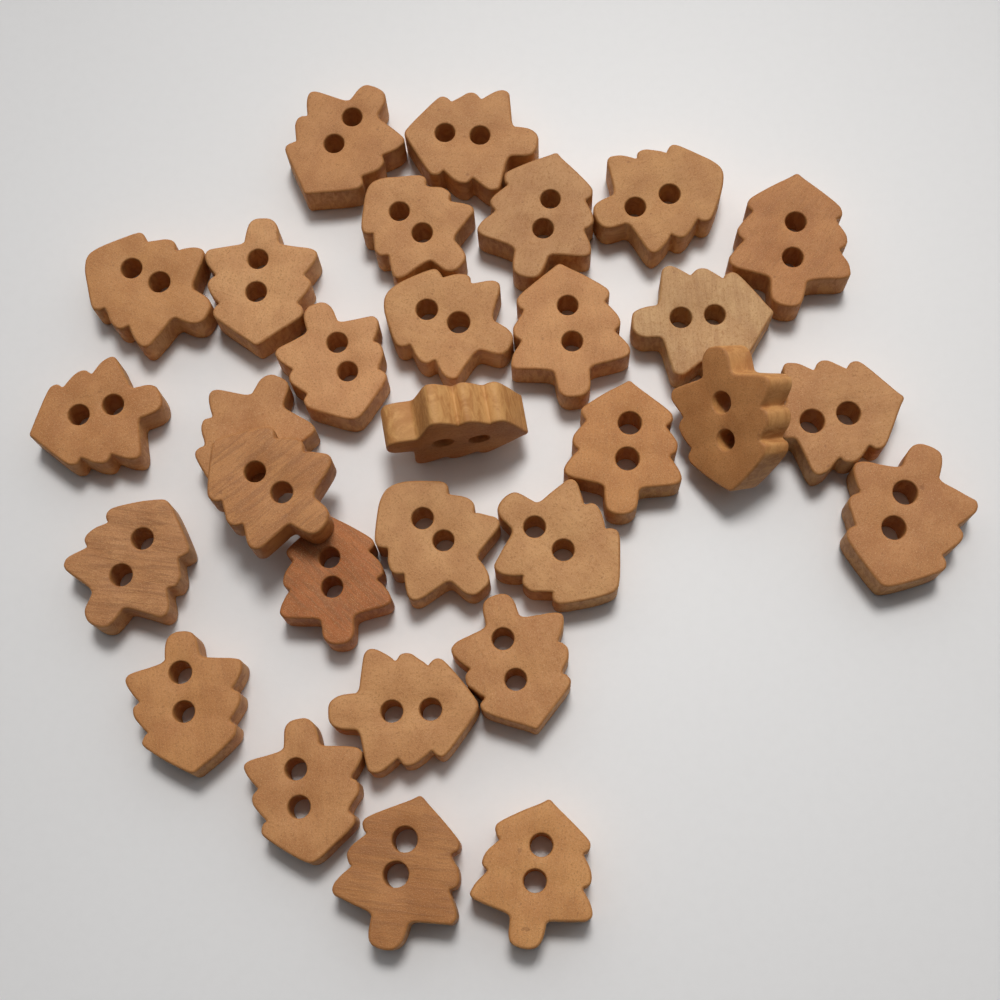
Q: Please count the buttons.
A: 30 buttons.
